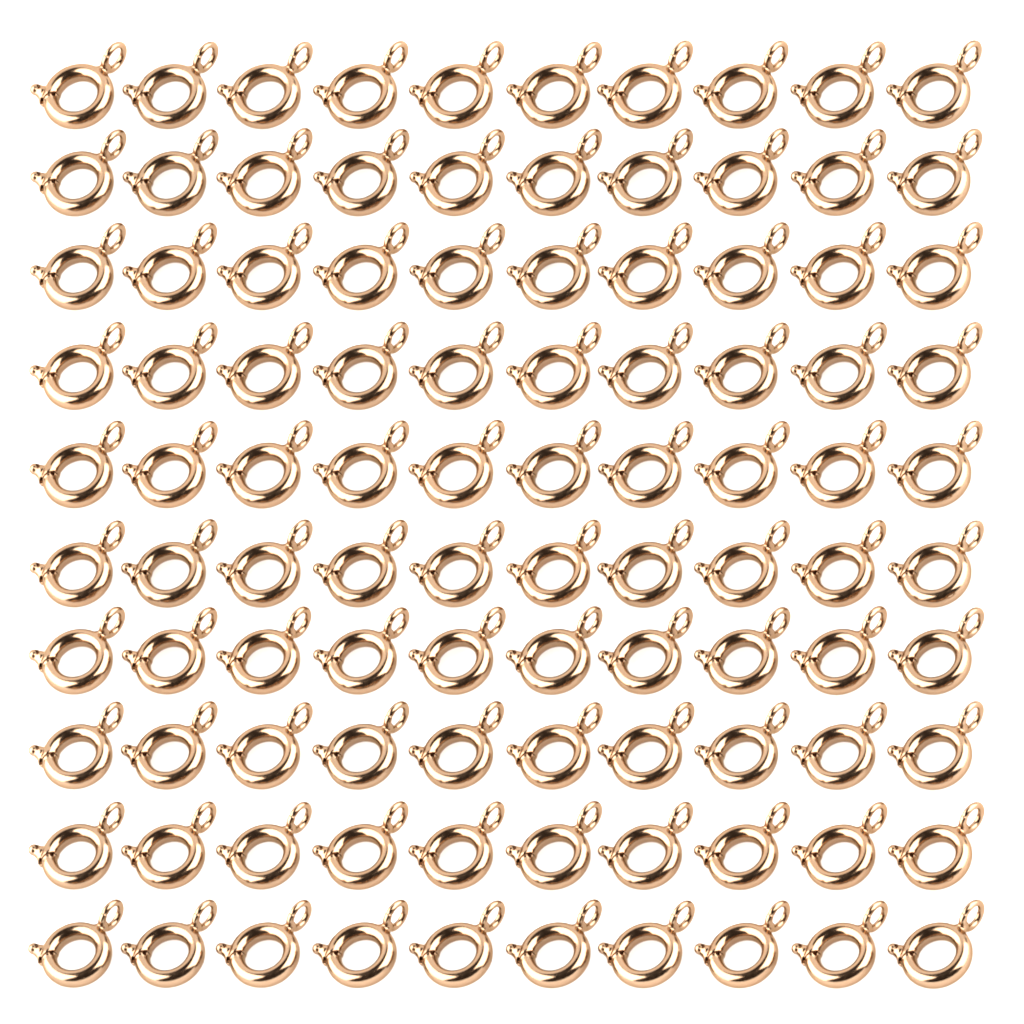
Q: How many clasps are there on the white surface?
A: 100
